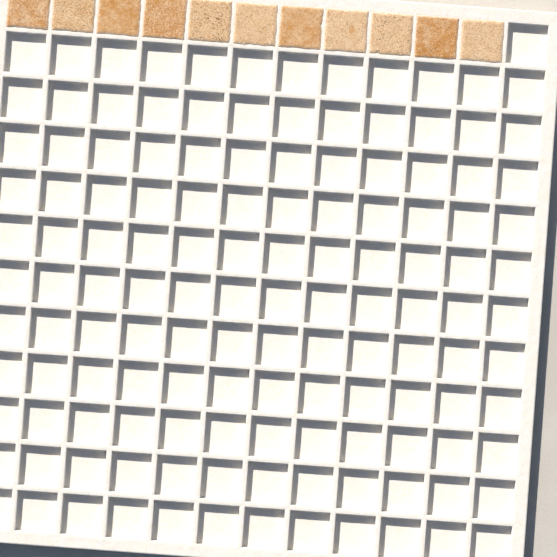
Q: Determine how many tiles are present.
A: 11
